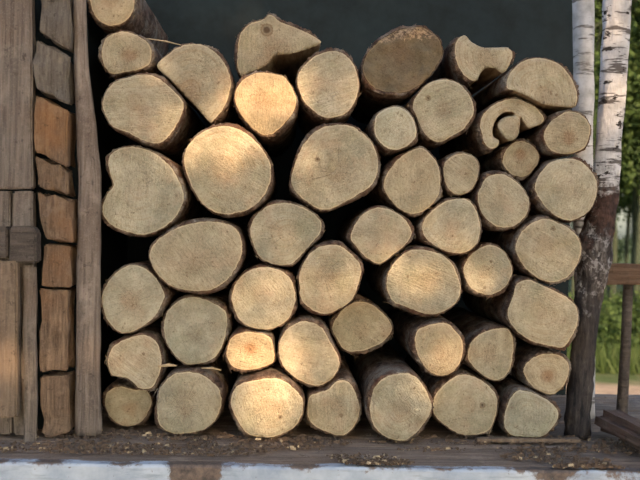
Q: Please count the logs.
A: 48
